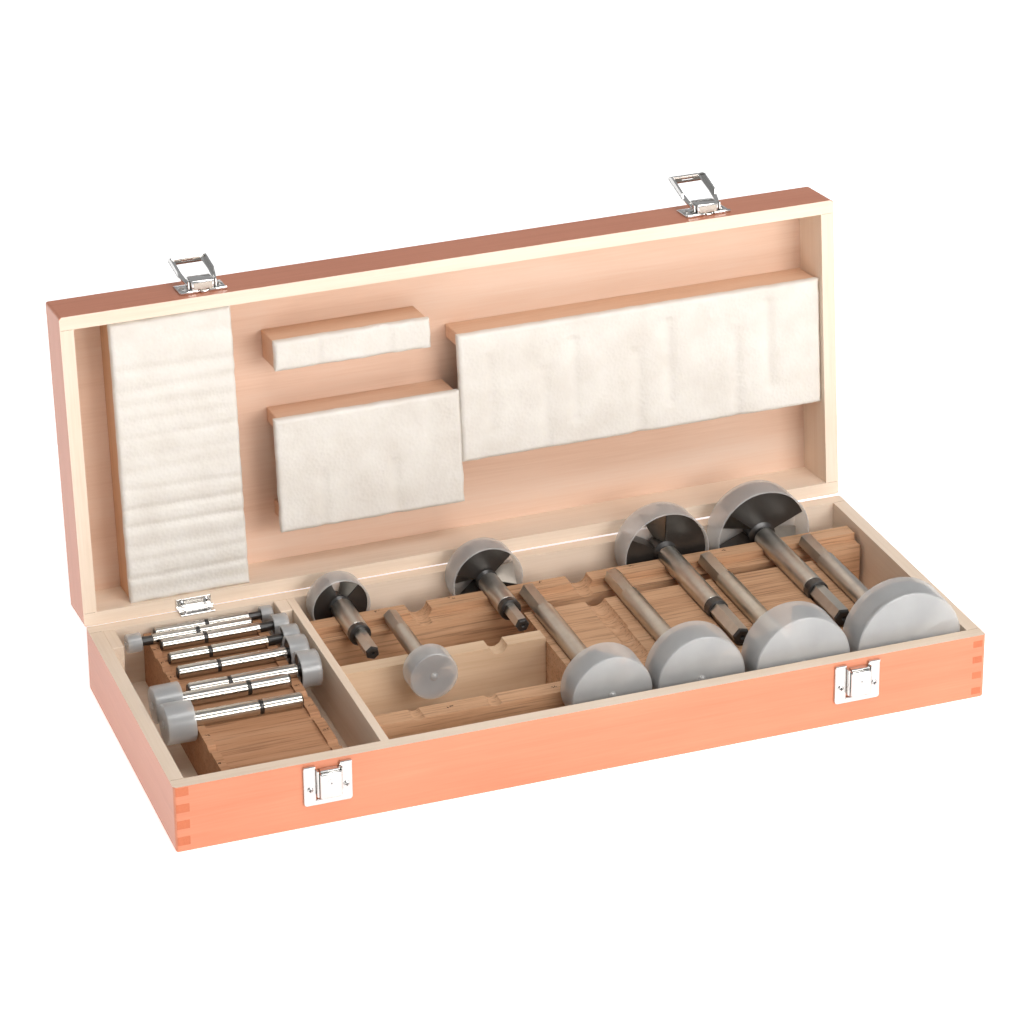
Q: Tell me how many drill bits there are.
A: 17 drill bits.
